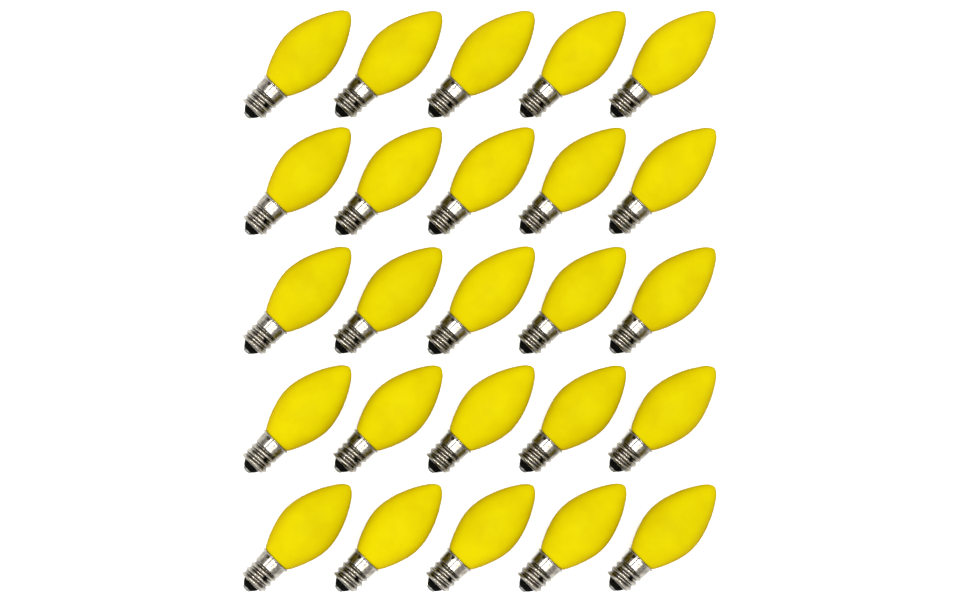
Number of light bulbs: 25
